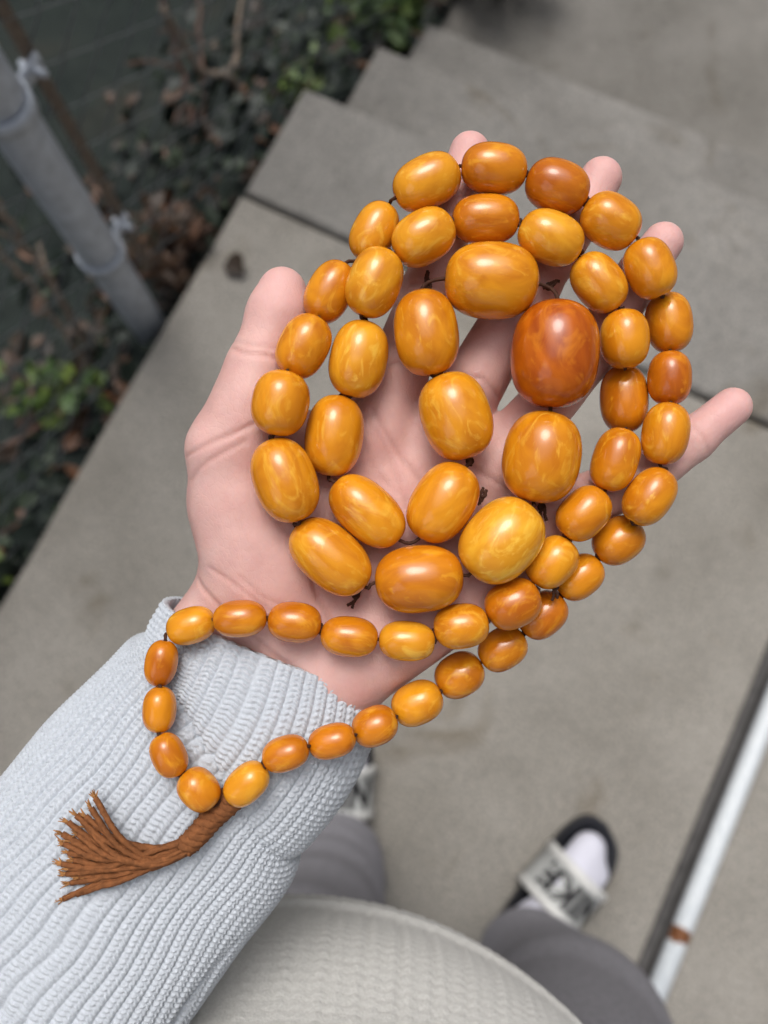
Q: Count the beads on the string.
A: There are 57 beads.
